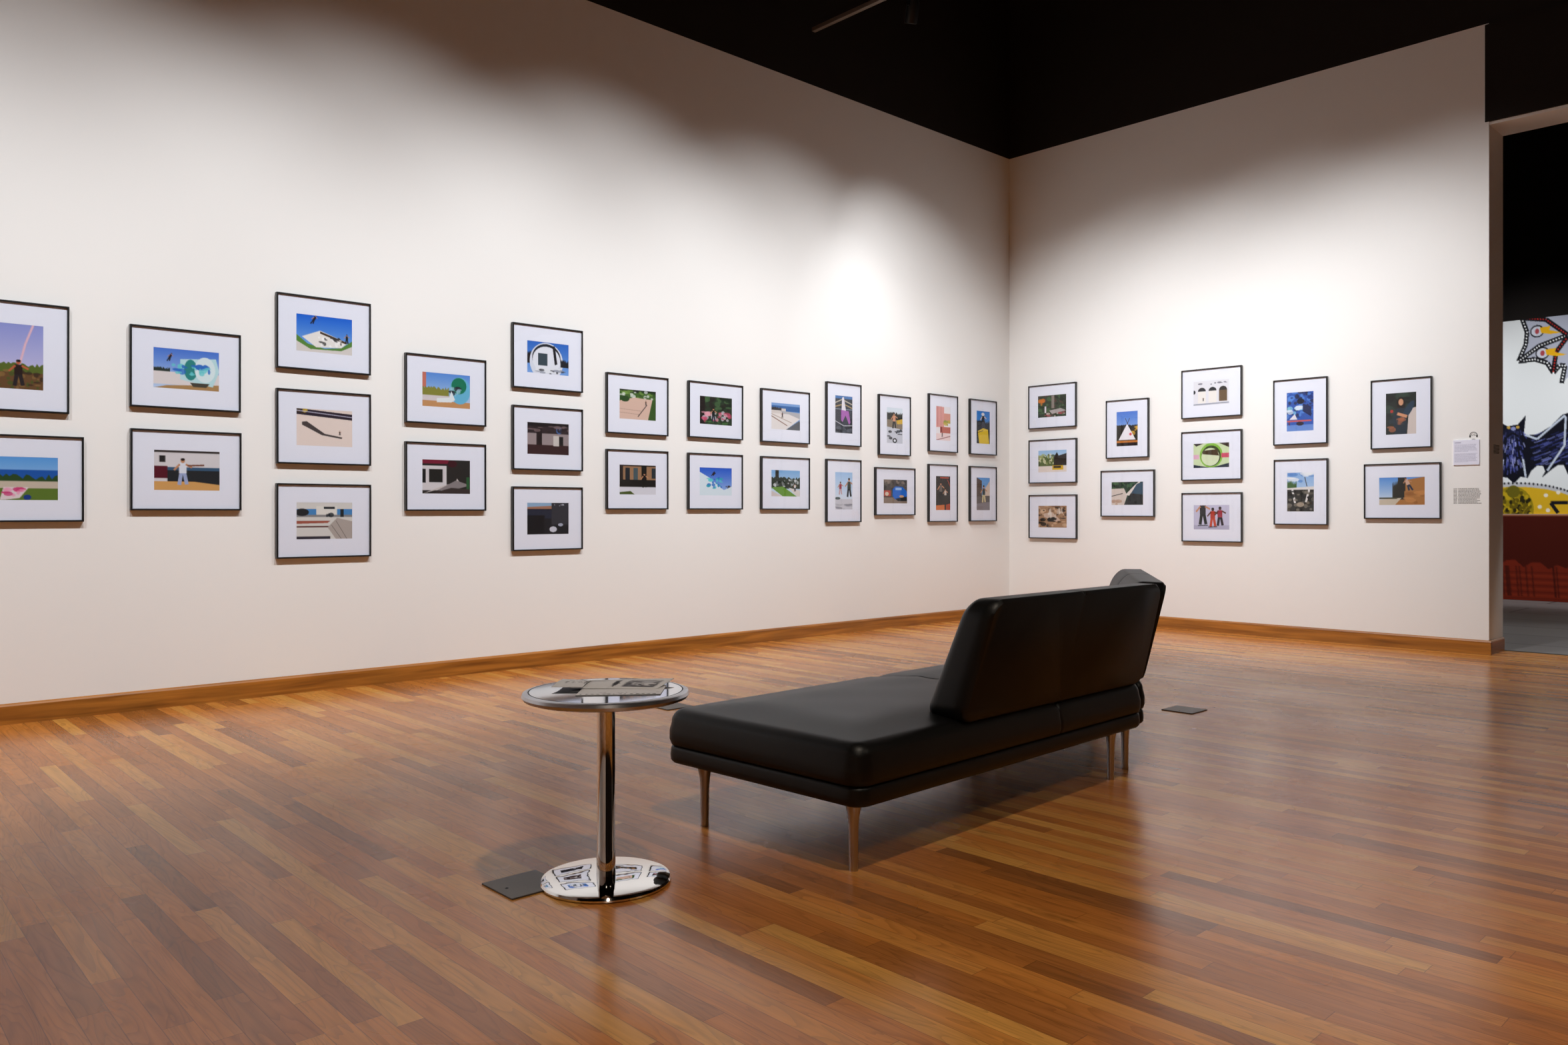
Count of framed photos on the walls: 38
